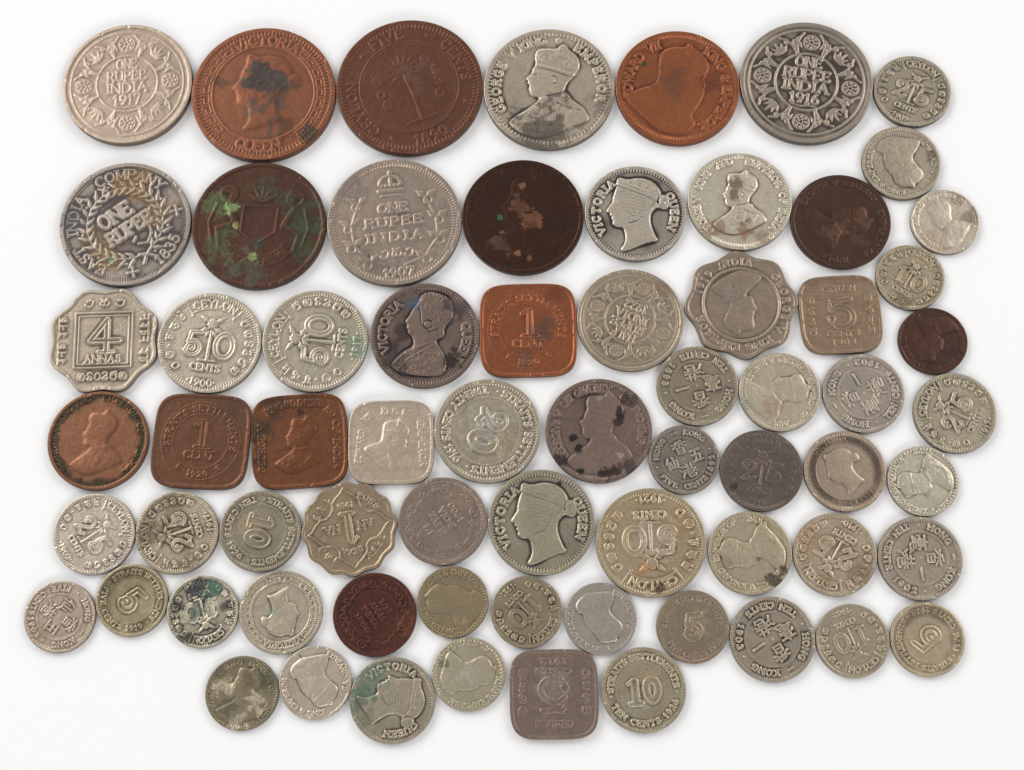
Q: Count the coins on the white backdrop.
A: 68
